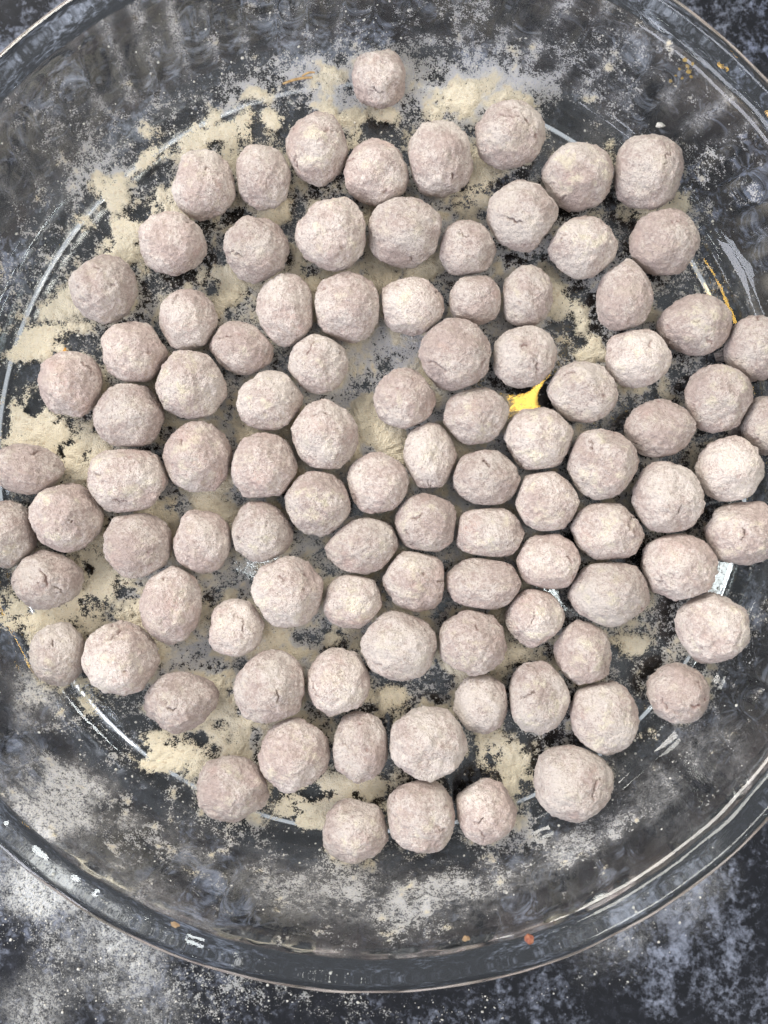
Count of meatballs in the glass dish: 99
